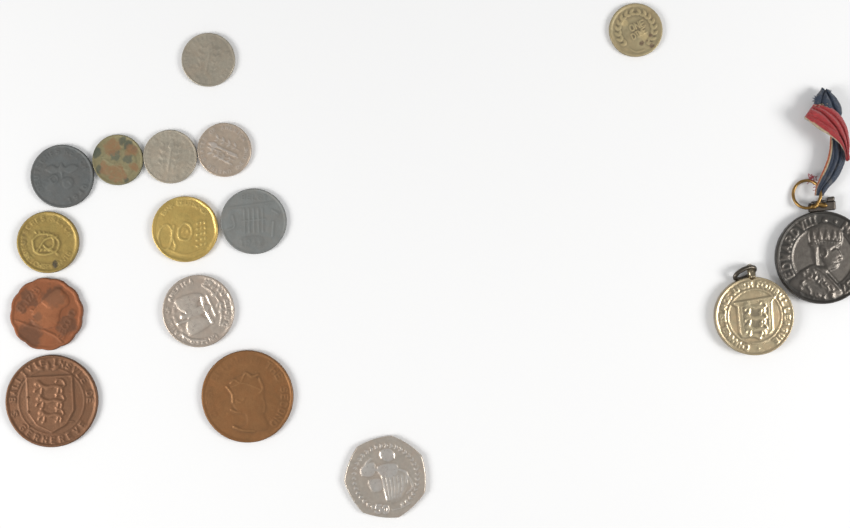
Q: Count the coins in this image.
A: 14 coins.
